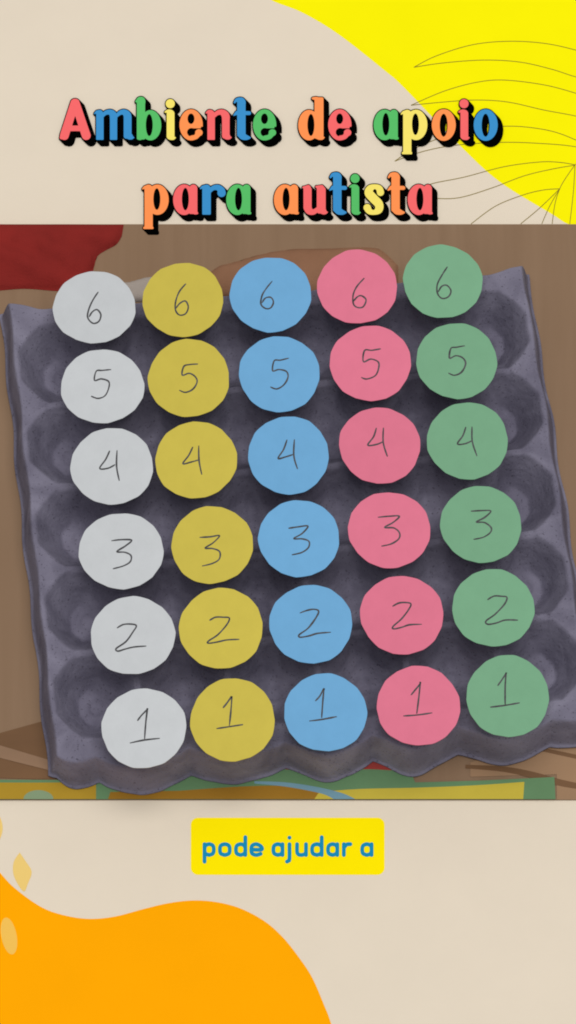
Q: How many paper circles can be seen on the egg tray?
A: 30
